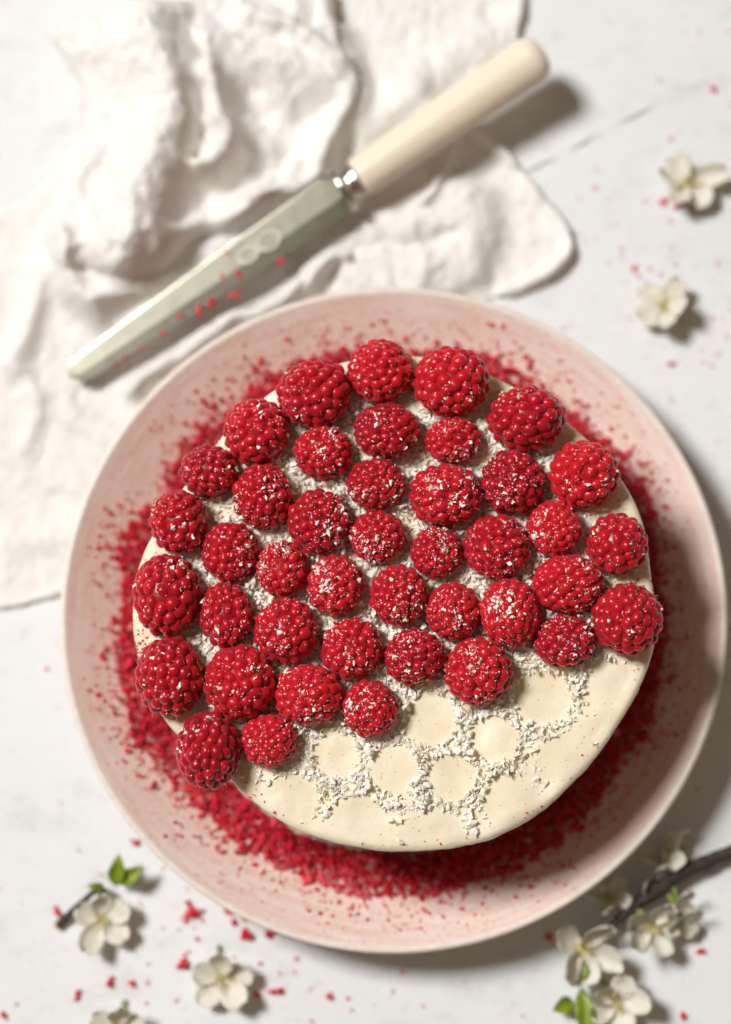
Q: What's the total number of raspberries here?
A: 42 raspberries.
